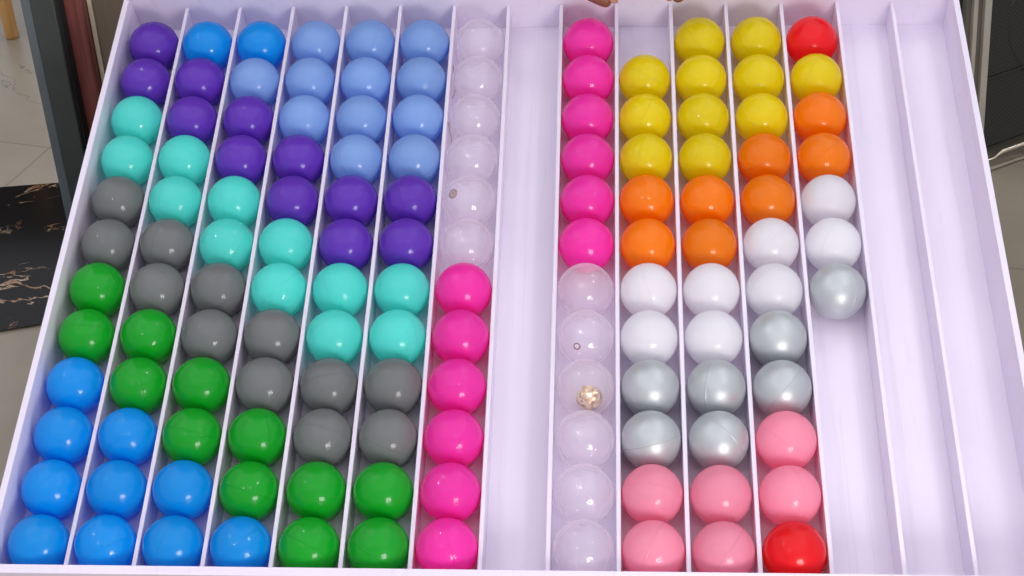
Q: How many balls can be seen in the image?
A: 138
